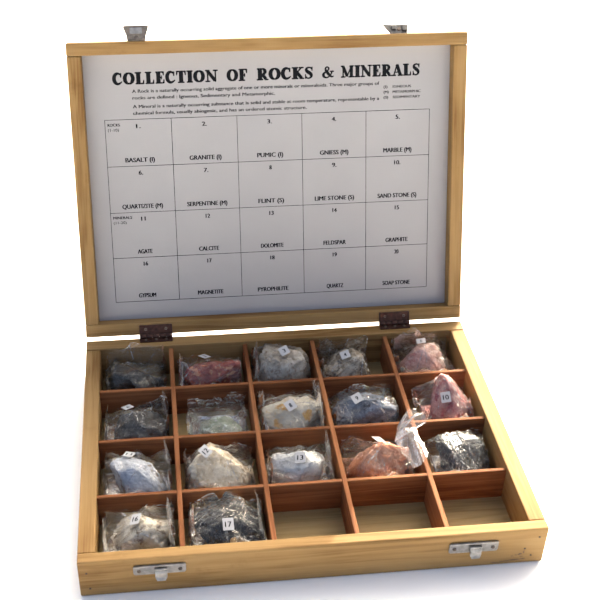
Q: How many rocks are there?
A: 17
